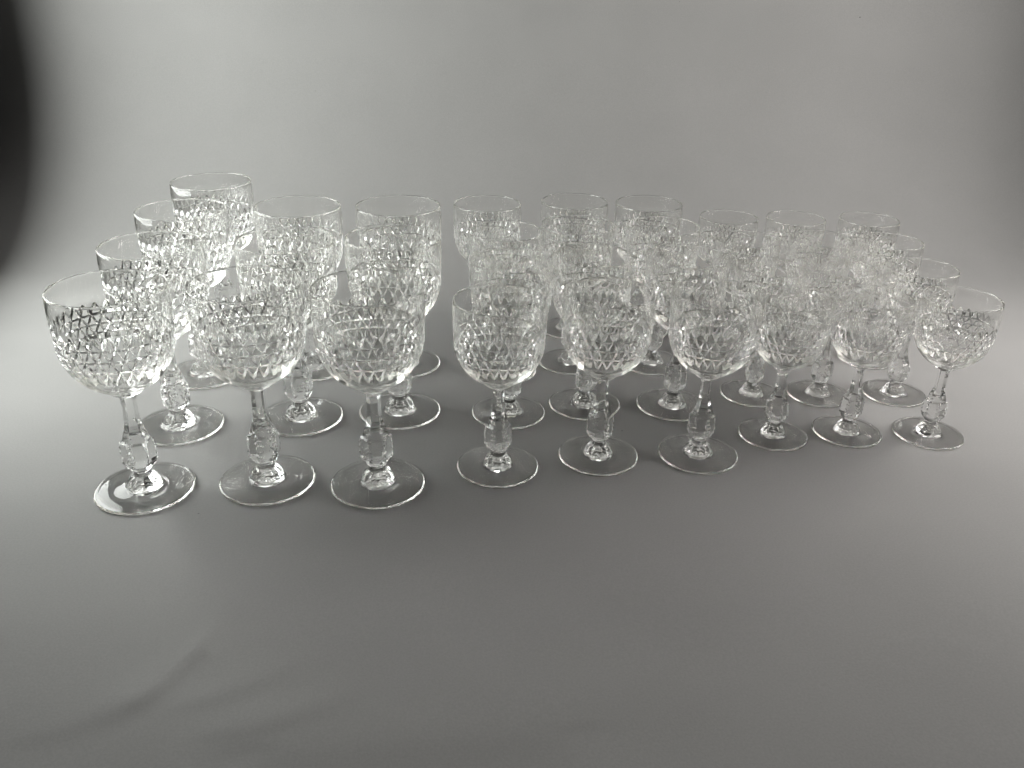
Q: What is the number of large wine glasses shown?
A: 10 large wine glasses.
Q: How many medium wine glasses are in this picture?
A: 12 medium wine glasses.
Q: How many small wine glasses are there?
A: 12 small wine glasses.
